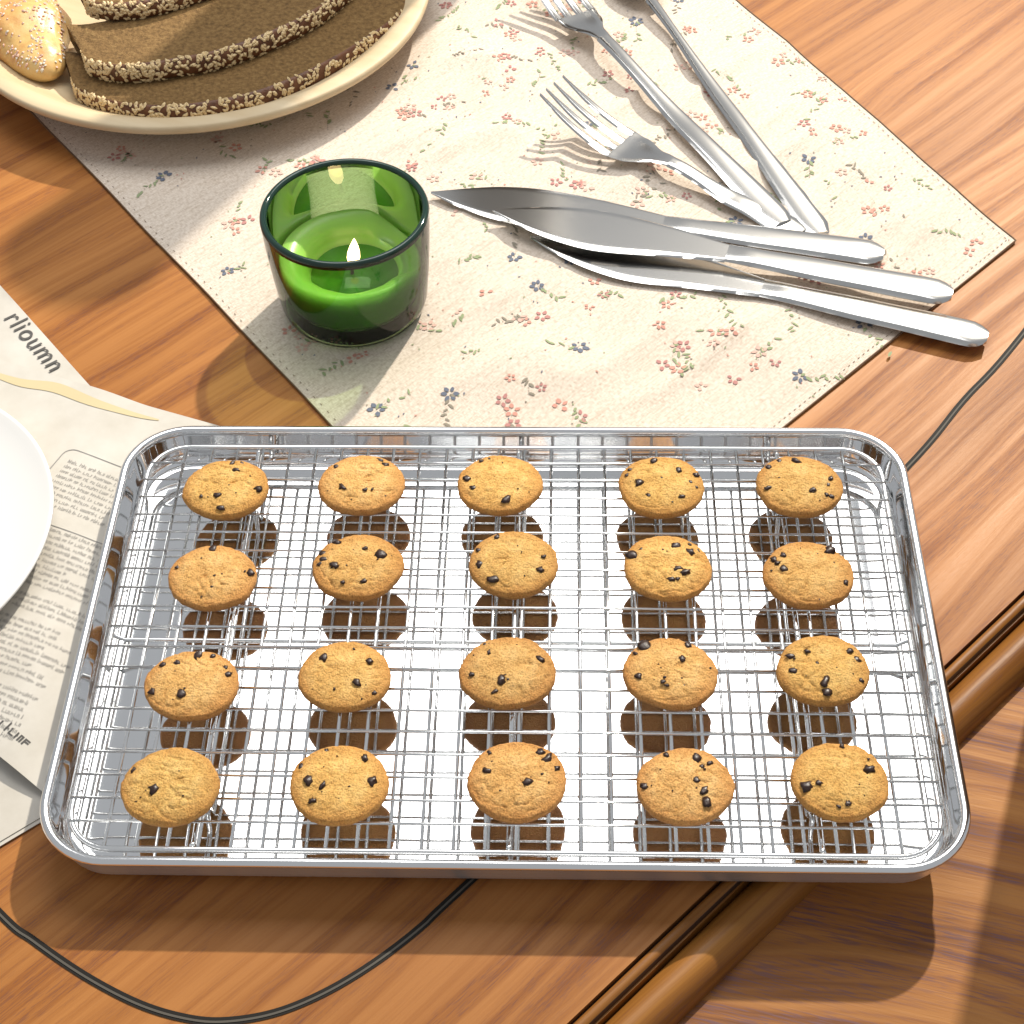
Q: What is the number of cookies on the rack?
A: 20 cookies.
